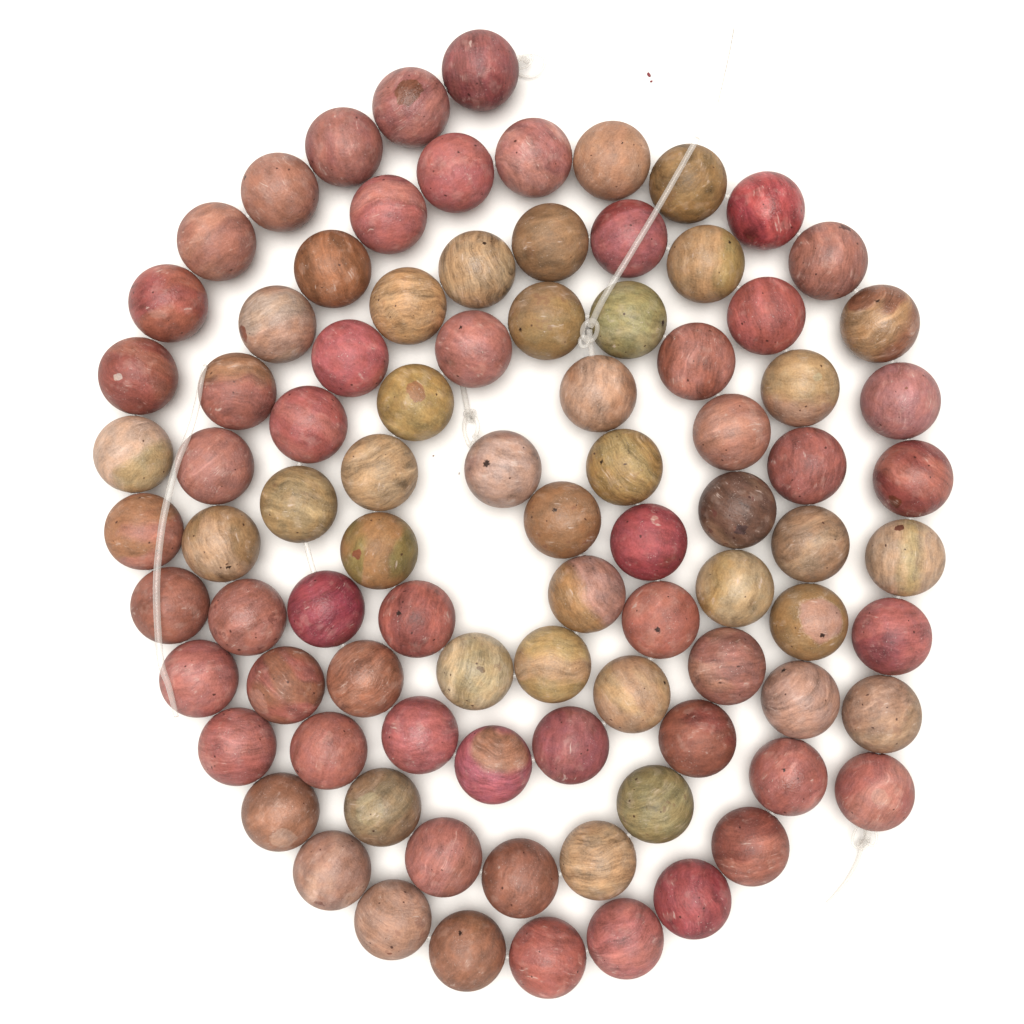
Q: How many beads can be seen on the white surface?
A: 90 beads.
